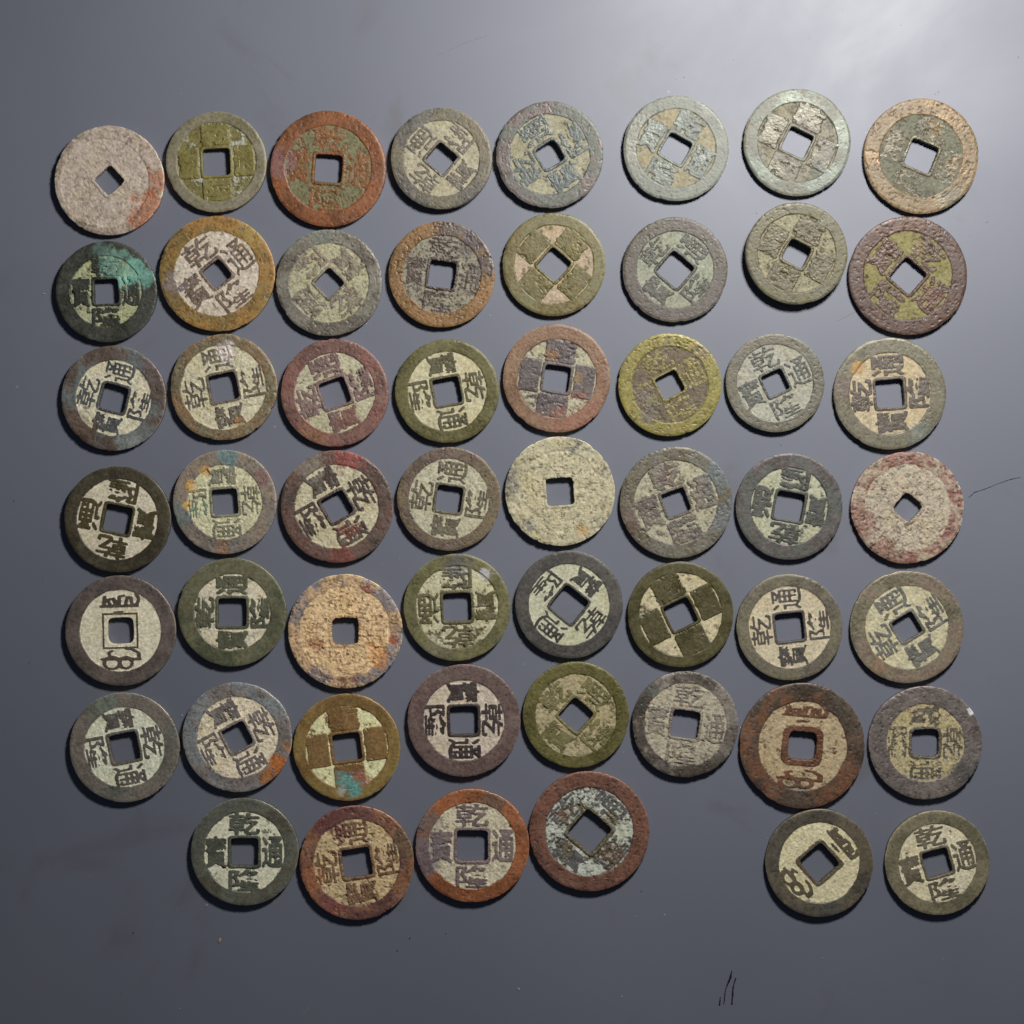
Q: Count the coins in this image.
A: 54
